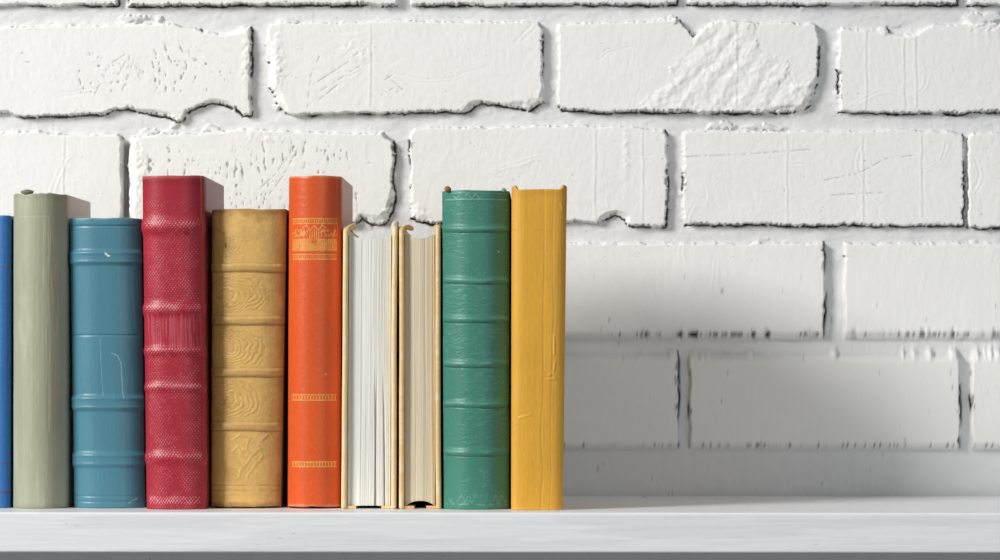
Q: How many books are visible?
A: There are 10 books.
